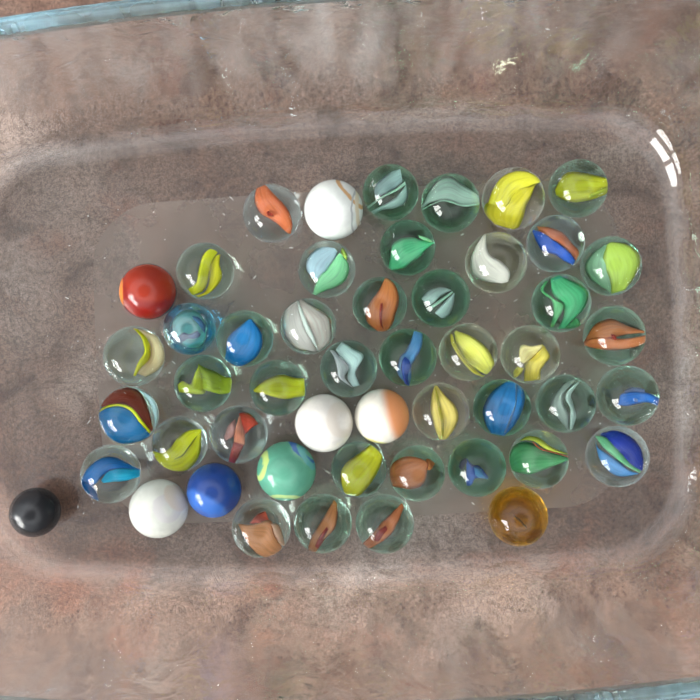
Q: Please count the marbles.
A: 50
